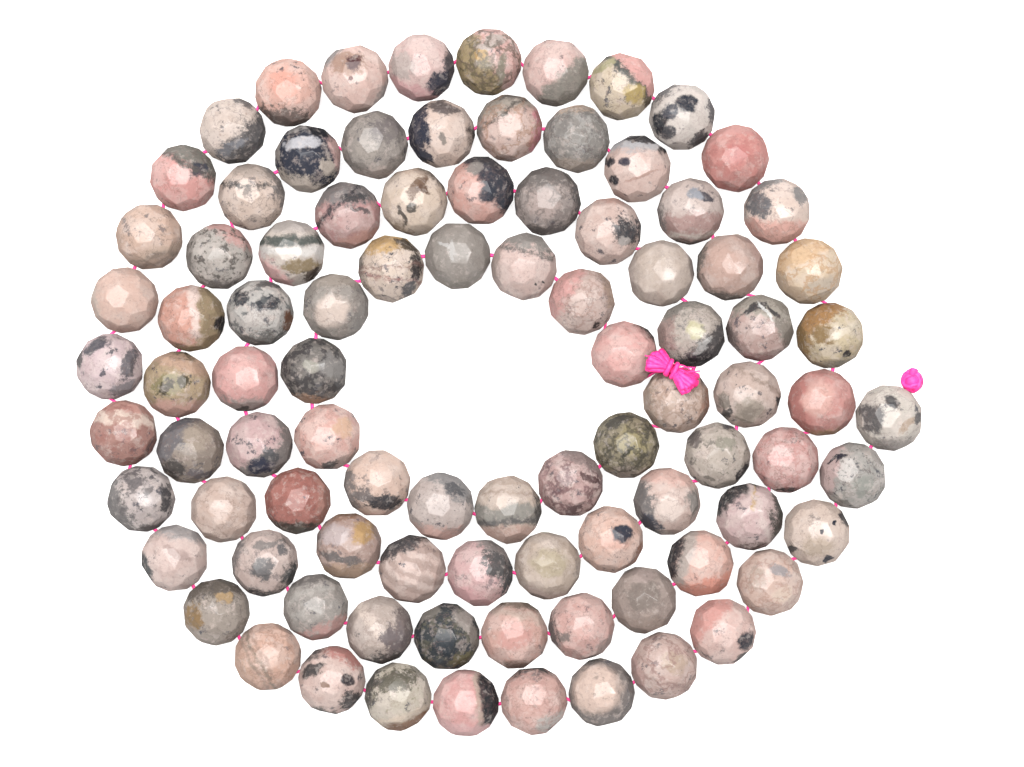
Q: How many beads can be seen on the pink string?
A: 92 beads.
